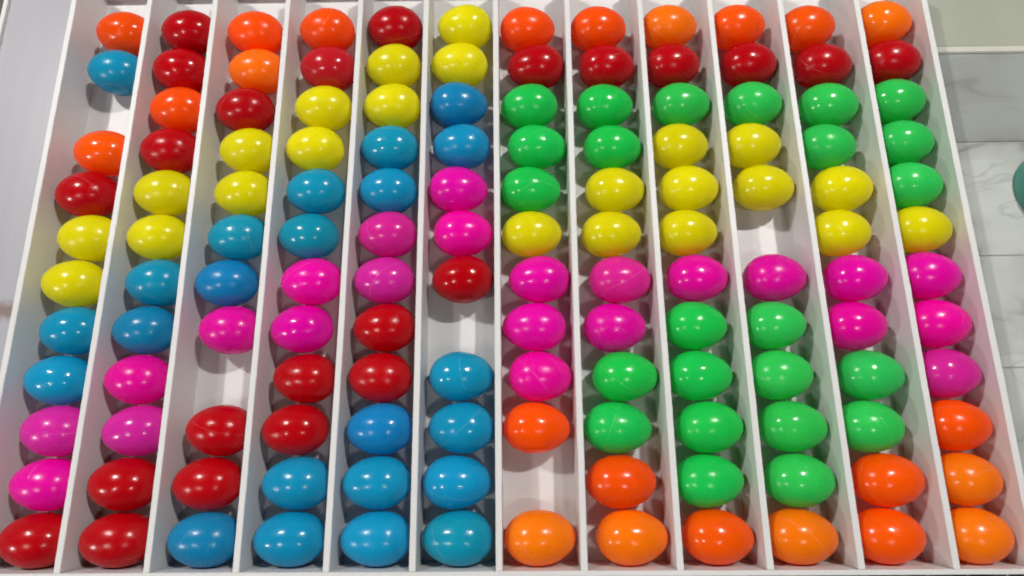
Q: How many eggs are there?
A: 139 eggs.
